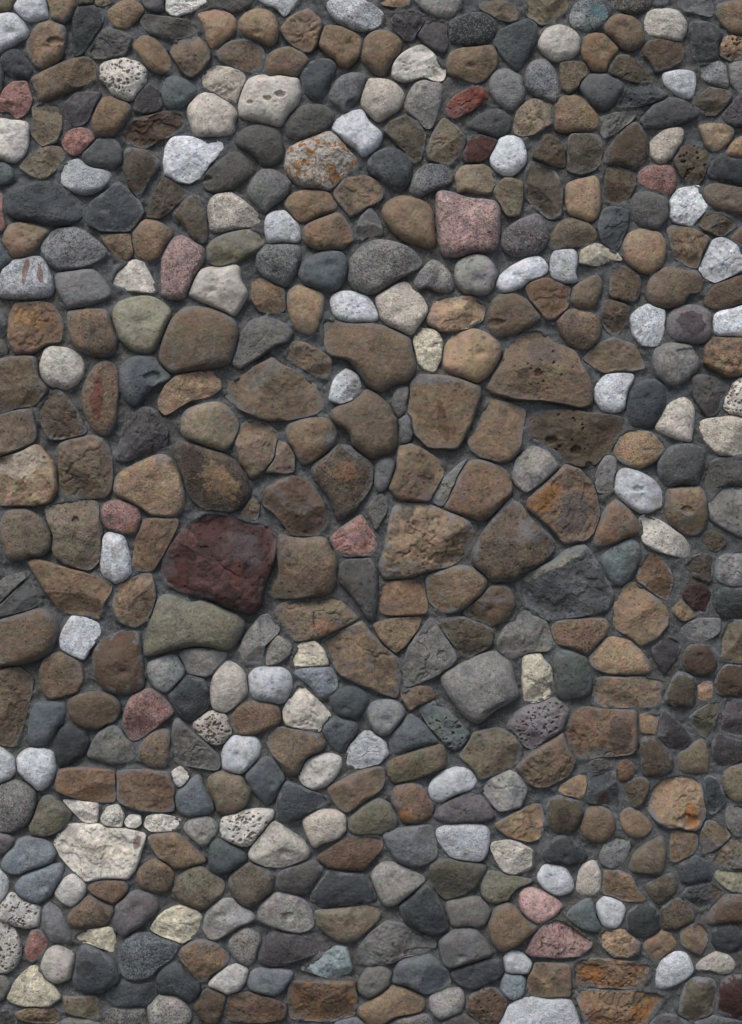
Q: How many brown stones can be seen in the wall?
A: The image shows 199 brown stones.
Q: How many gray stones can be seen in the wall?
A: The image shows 174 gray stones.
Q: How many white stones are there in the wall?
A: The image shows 85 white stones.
